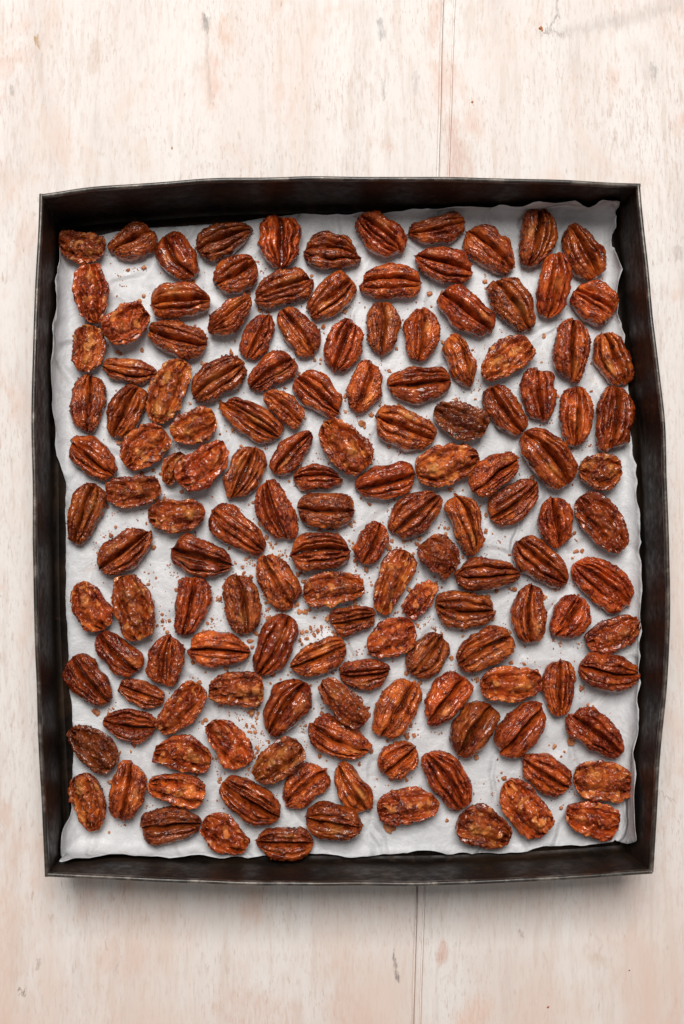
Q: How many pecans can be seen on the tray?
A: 145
